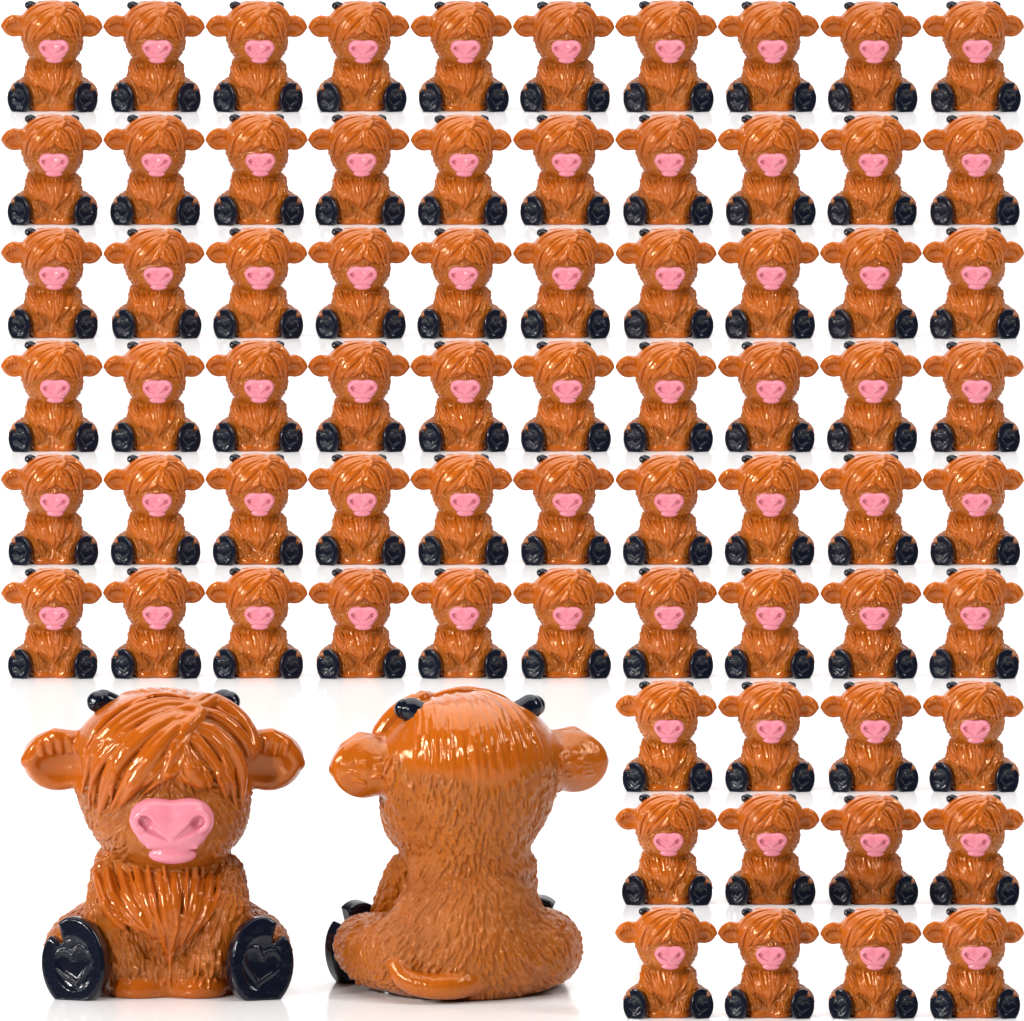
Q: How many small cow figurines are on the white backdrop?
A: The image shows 72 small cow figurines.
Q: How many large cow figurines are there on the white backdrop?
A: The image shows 2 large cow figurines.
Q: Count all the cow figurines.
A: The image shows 74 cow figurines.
